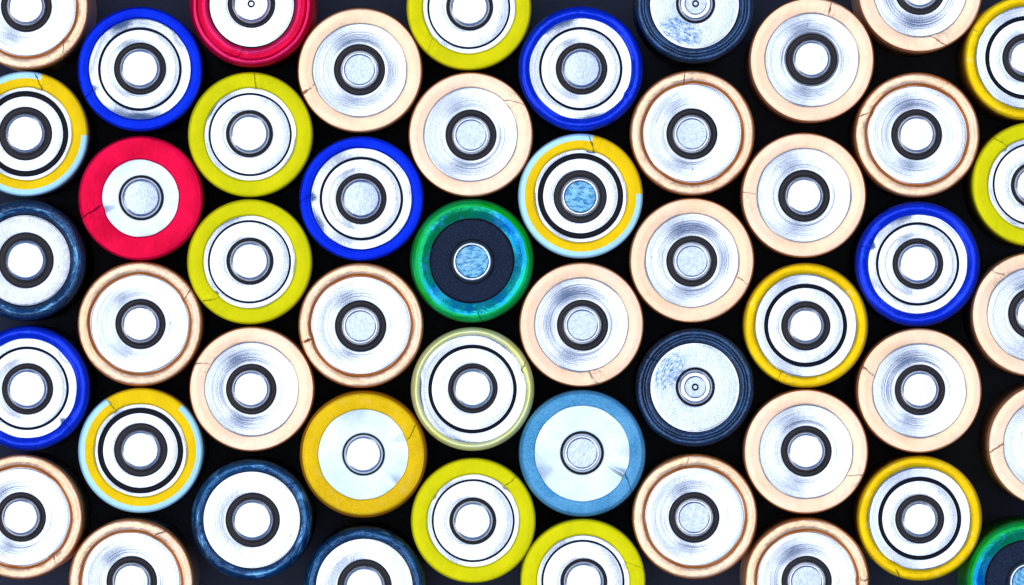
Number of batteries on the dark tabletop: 50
